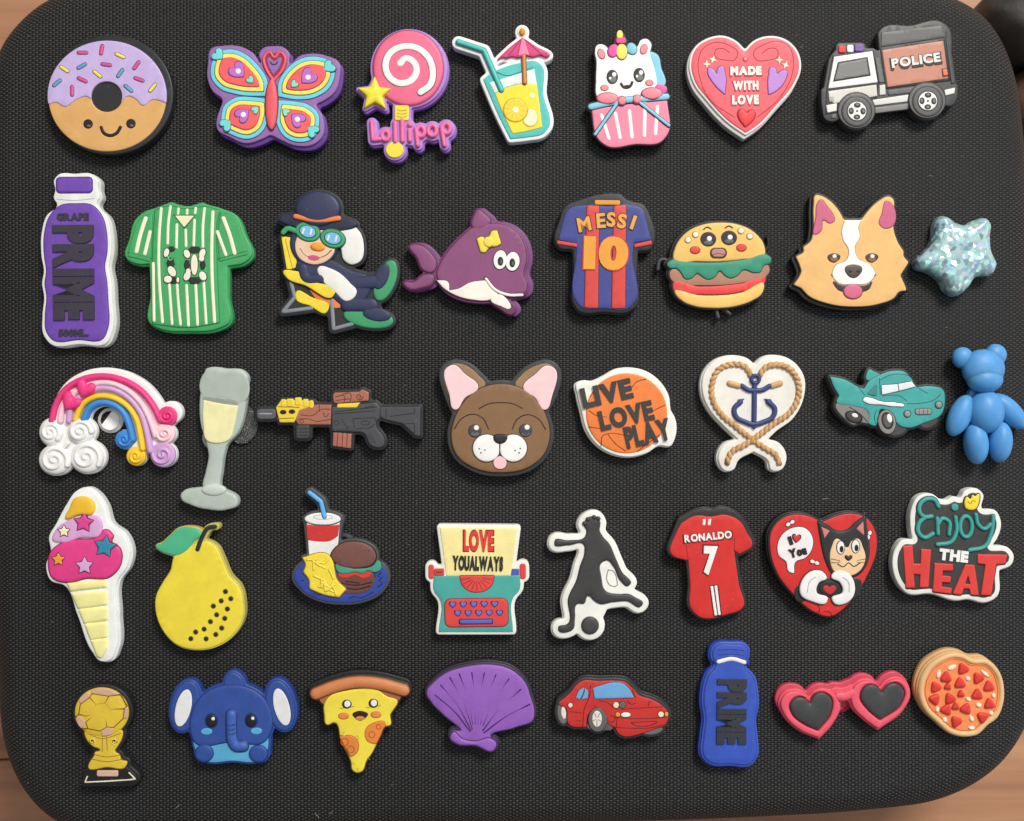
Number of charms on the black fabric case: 39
